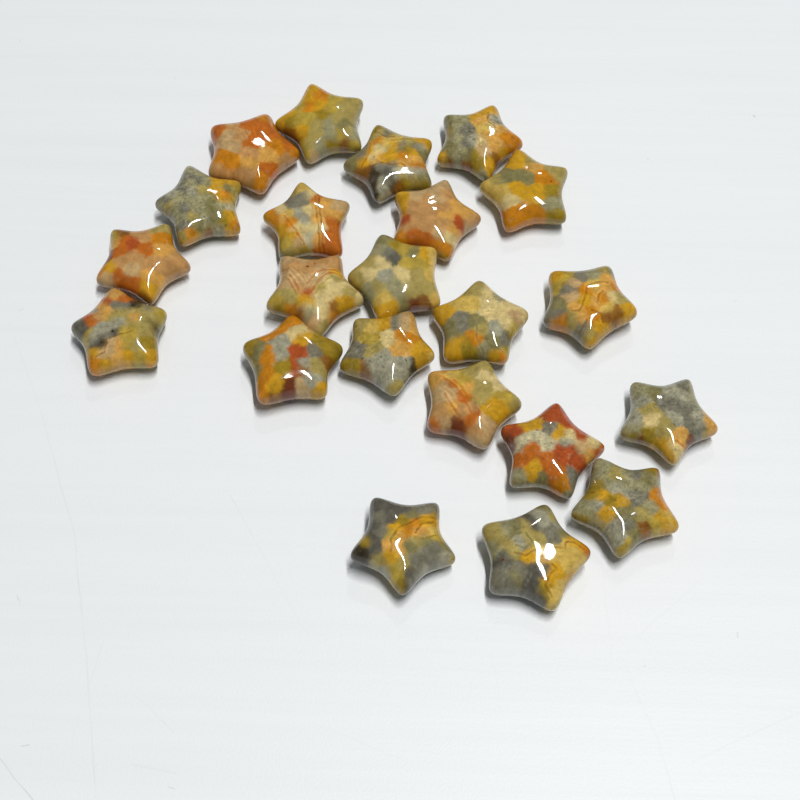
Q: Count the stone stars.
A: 22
